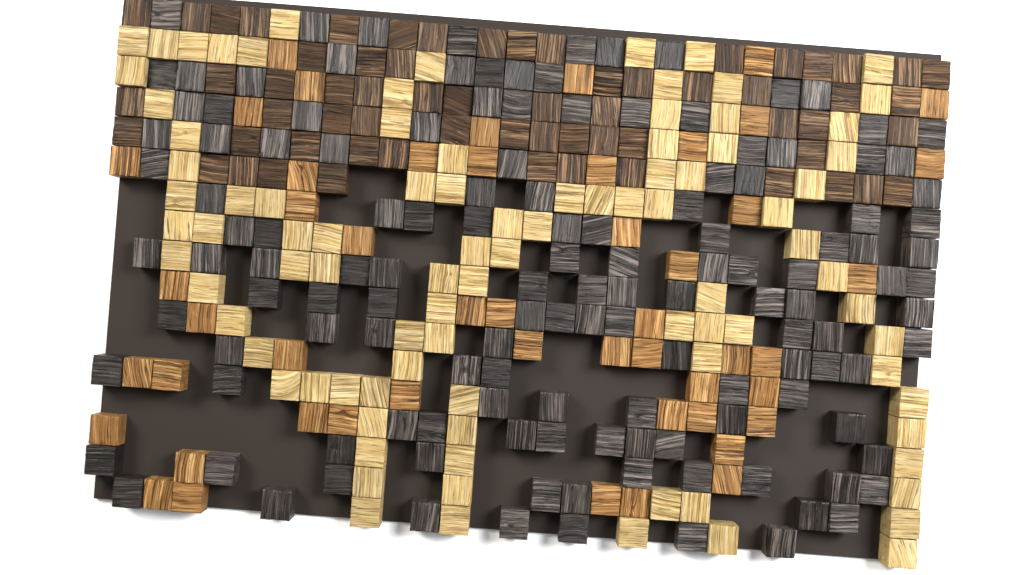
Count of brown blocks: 63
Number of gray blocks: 136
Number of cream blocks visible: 92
